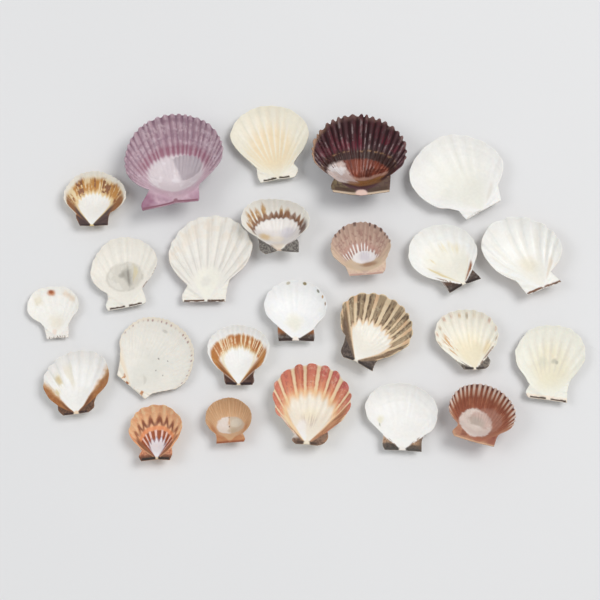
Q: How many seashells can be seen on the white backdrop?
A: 24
